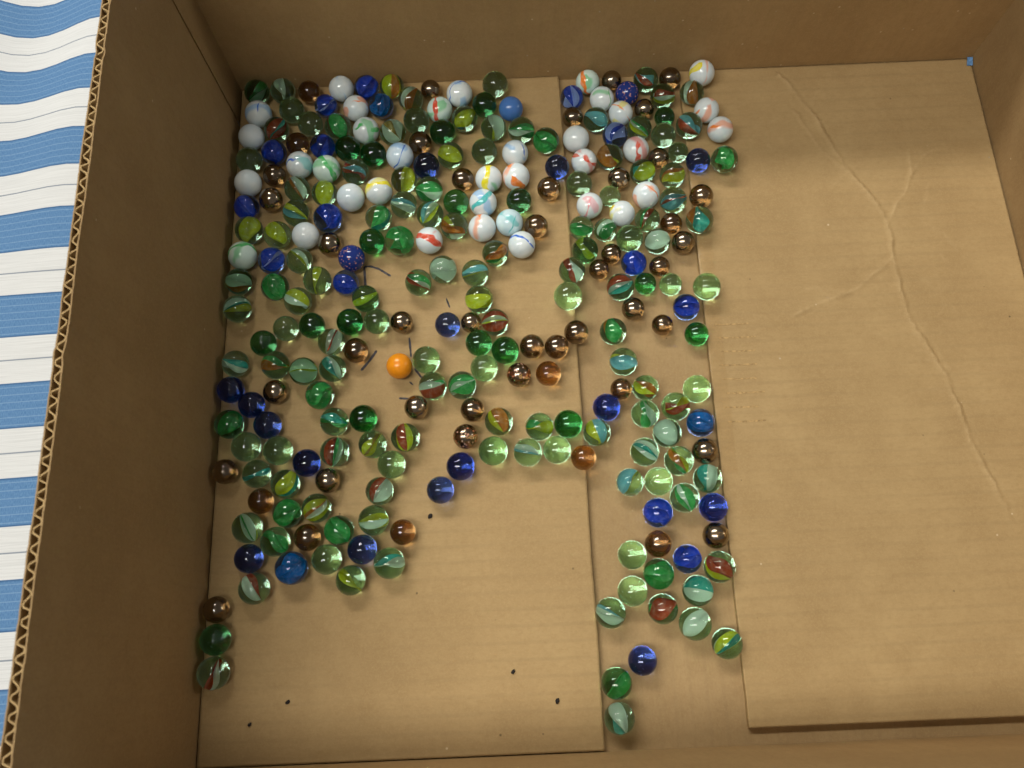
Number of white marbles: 35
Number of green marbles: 153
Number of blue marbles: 35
